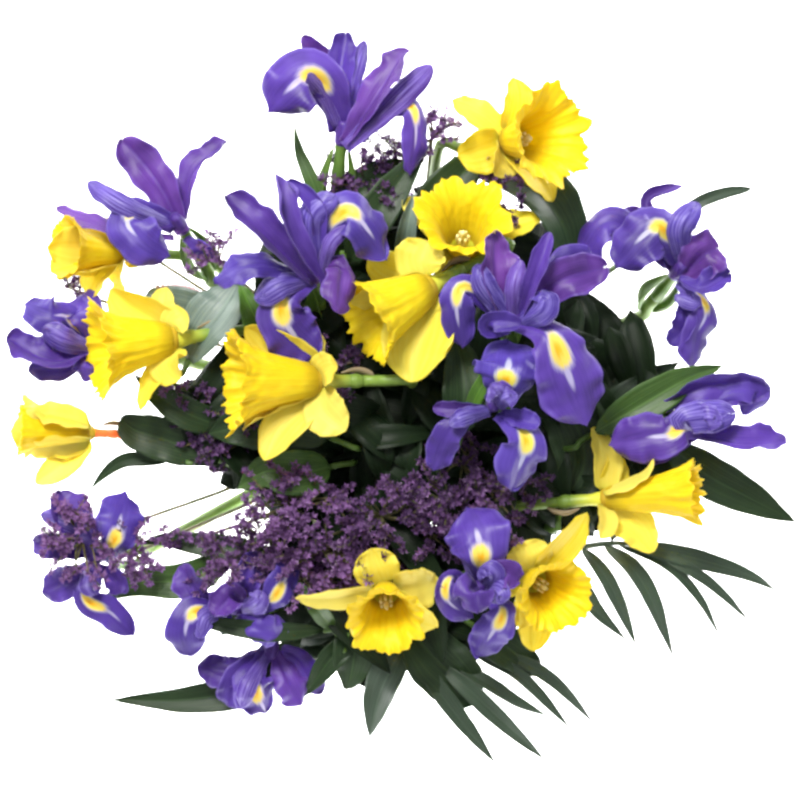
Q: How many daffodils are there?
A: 10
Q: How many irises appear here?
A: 12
